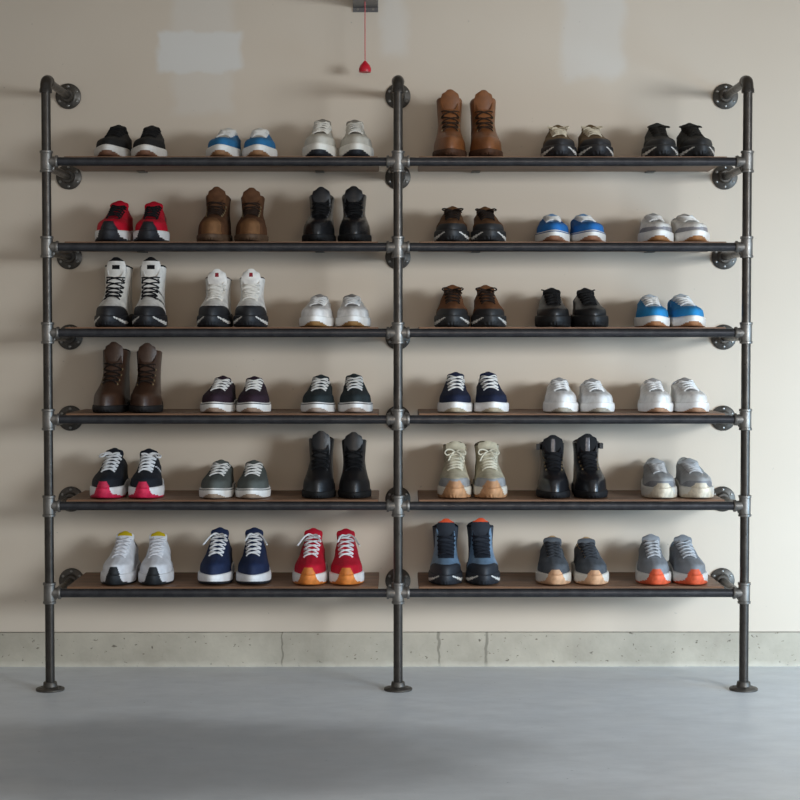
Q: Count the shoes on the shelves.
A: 72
